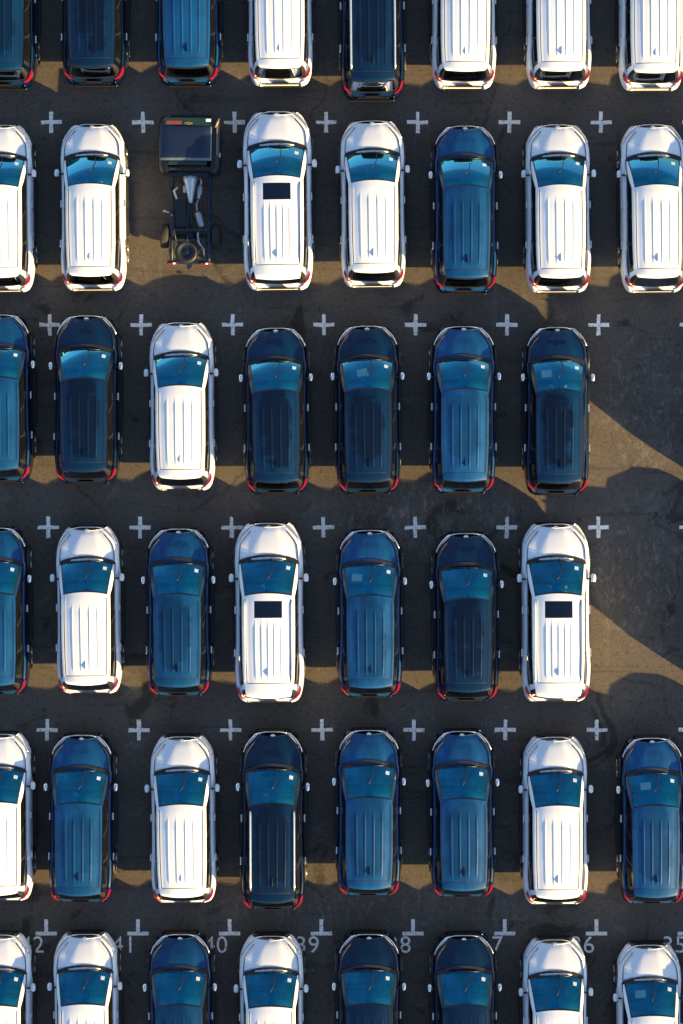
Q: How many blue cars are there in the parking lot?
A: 23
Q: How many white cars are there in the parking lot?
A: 22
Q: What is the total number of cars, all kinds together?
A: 45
